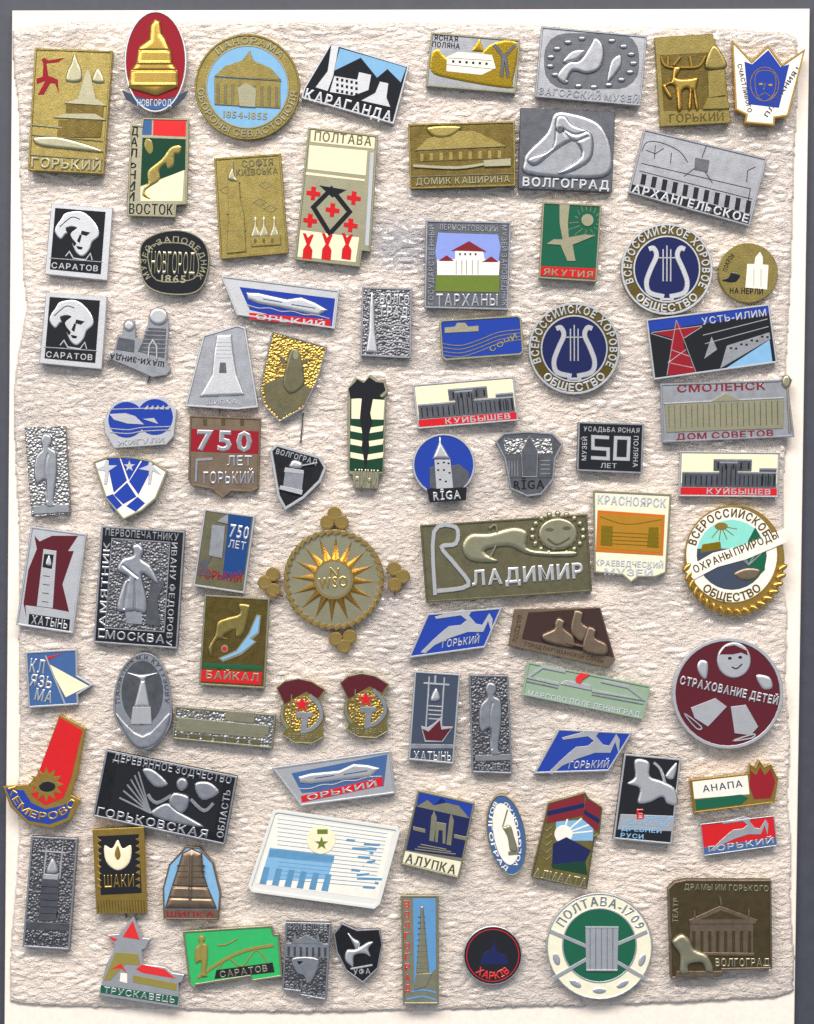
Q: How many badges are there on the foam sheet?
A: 82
